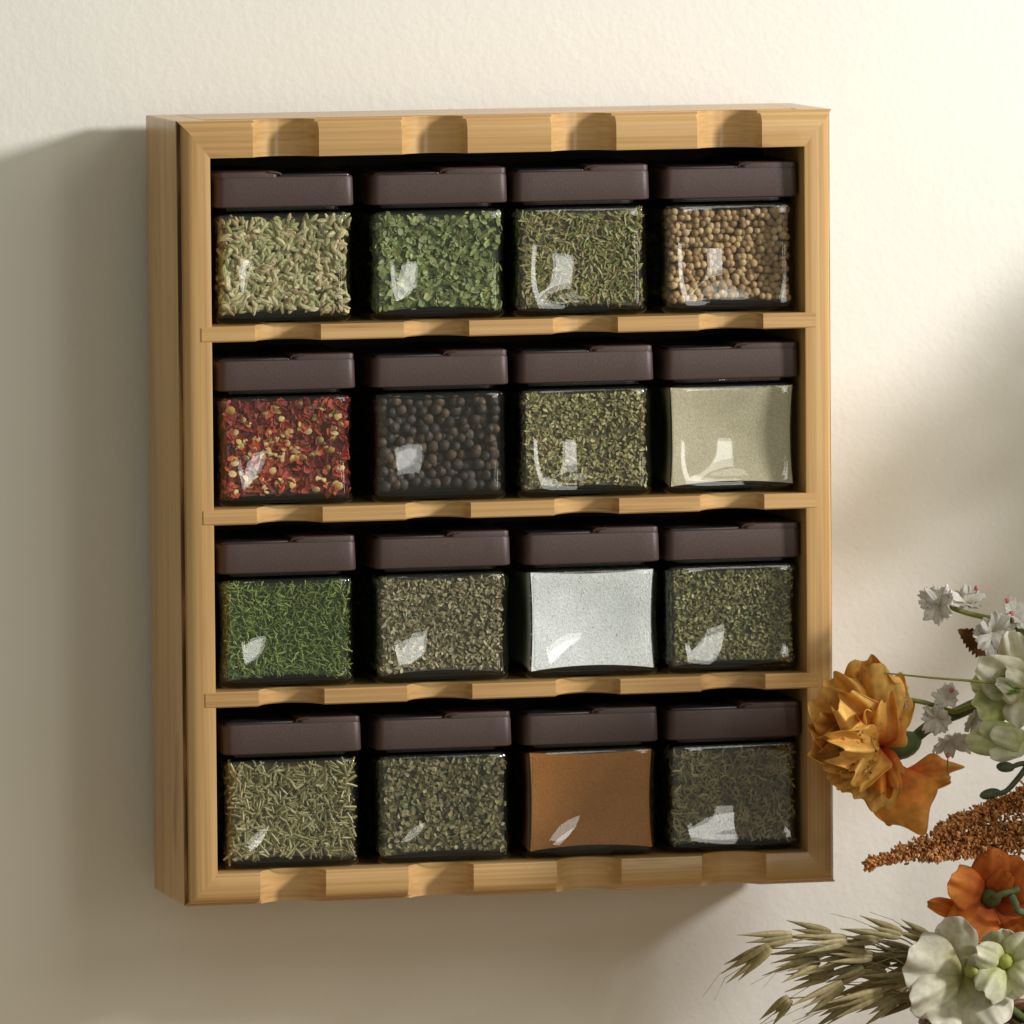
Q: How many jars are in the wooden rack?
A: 16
